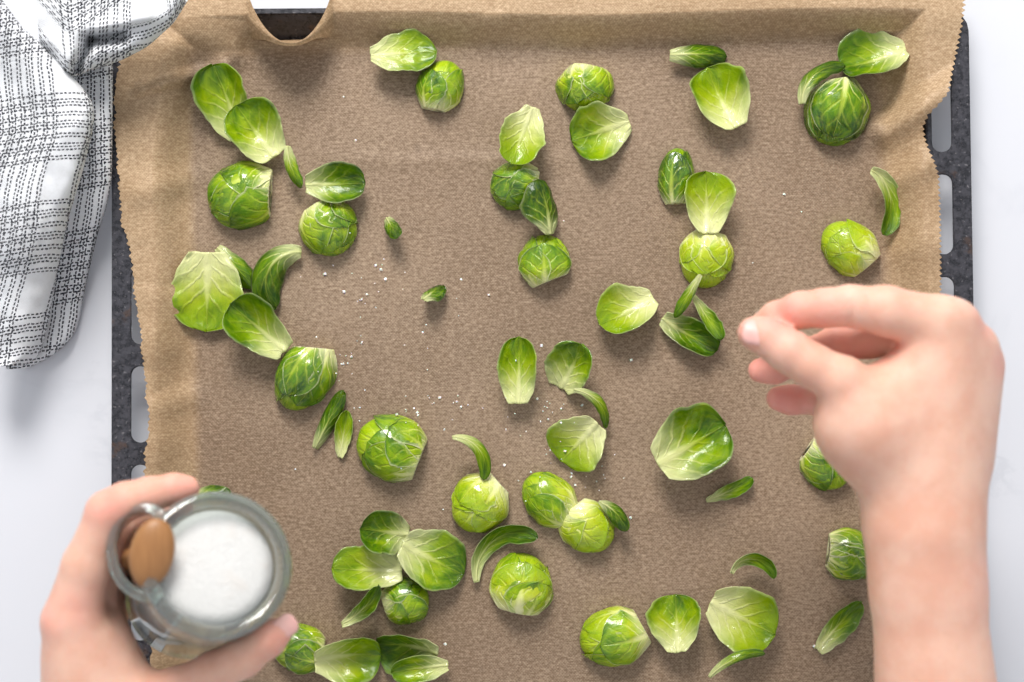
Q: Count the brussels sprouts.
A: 21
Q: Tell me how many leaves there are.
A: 48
